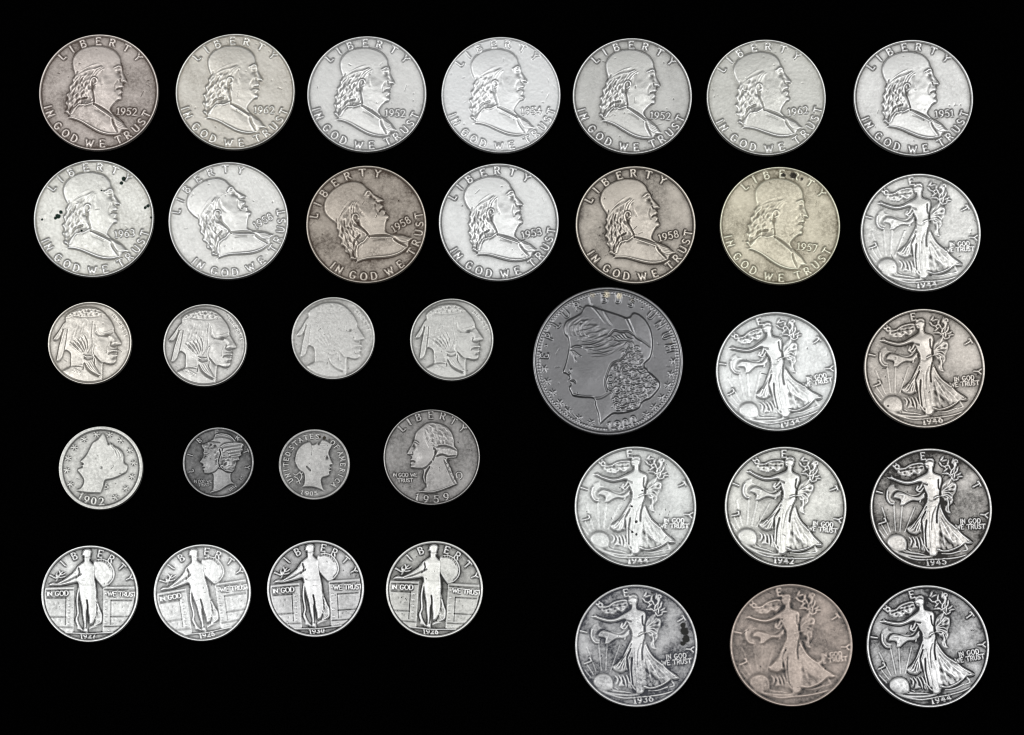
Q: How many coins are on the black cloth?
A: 35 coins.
